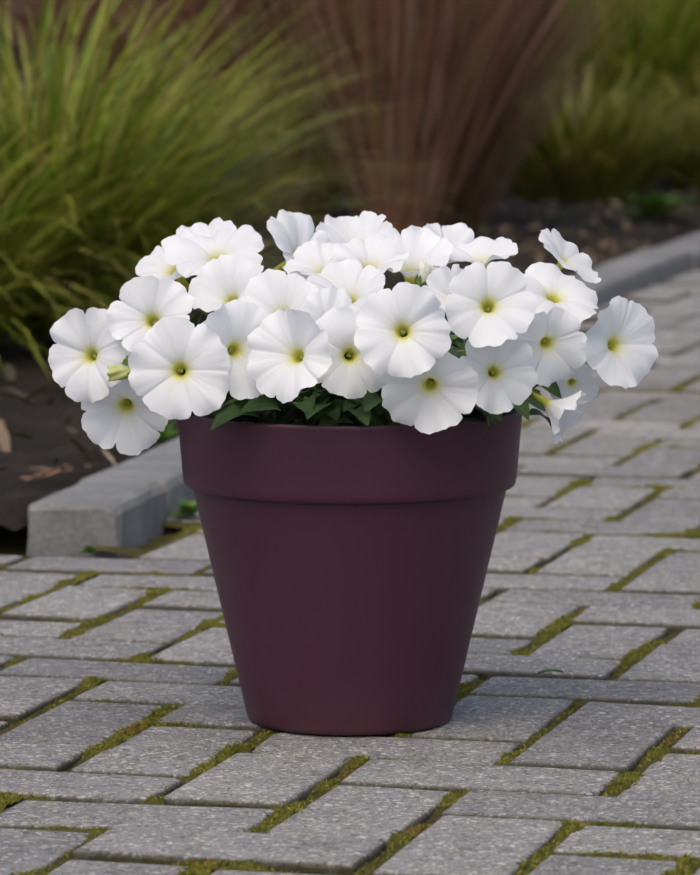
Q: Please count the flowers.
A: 32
